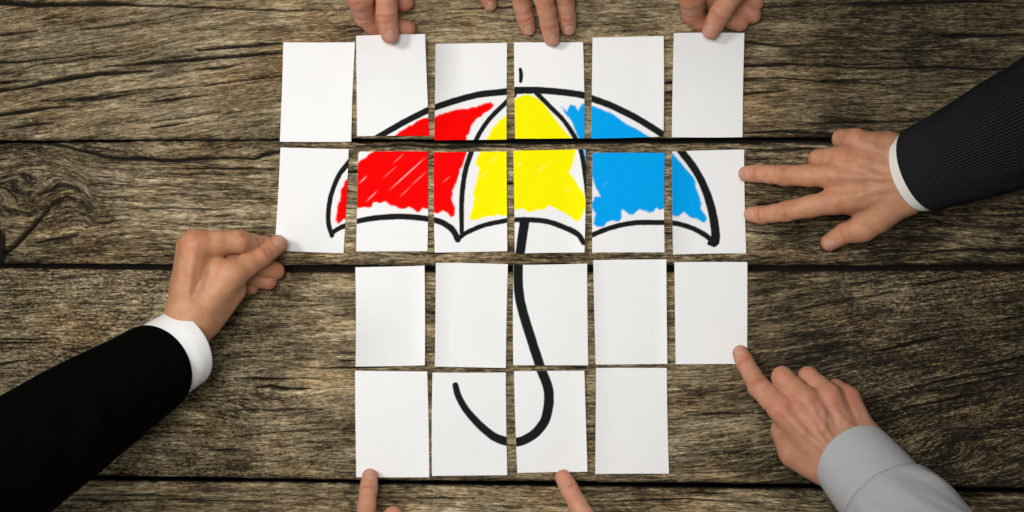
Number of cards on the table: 21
